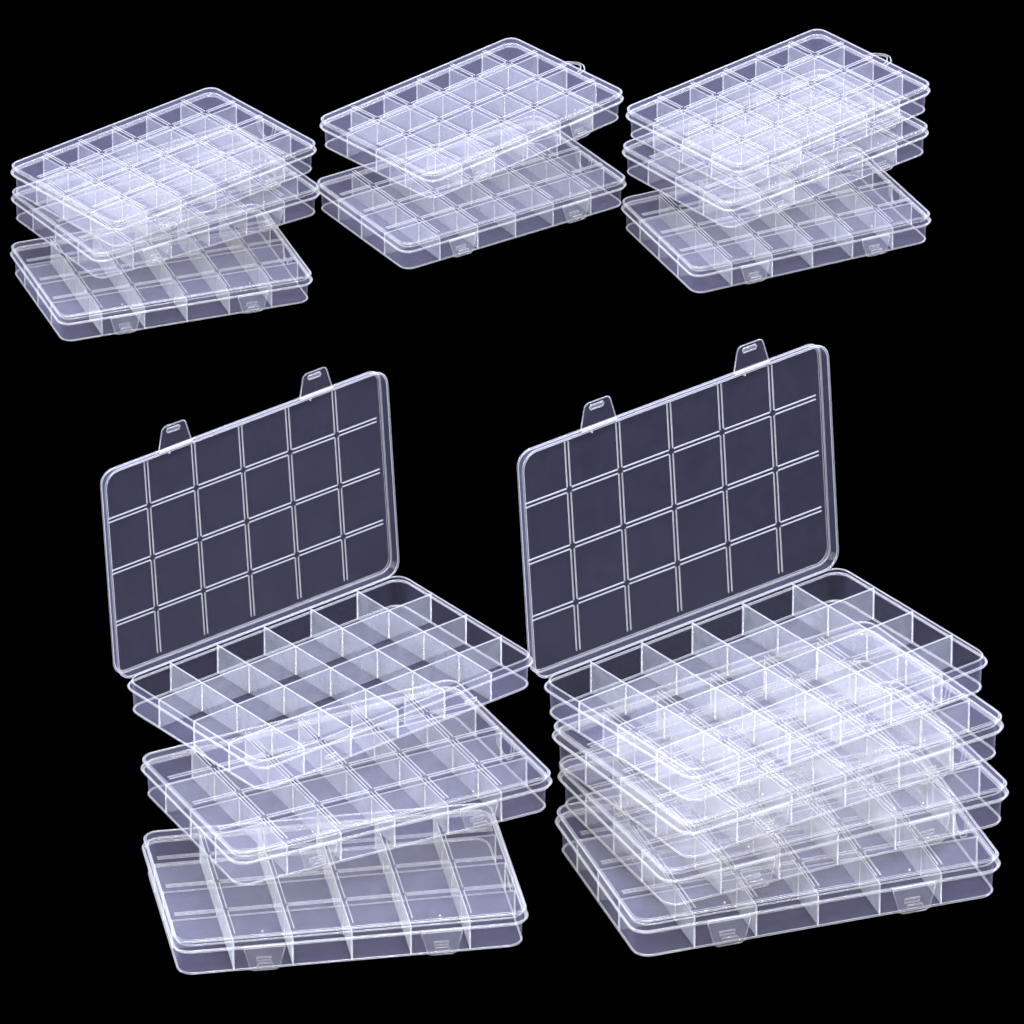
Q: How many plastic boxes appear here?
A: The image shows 15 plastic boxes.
